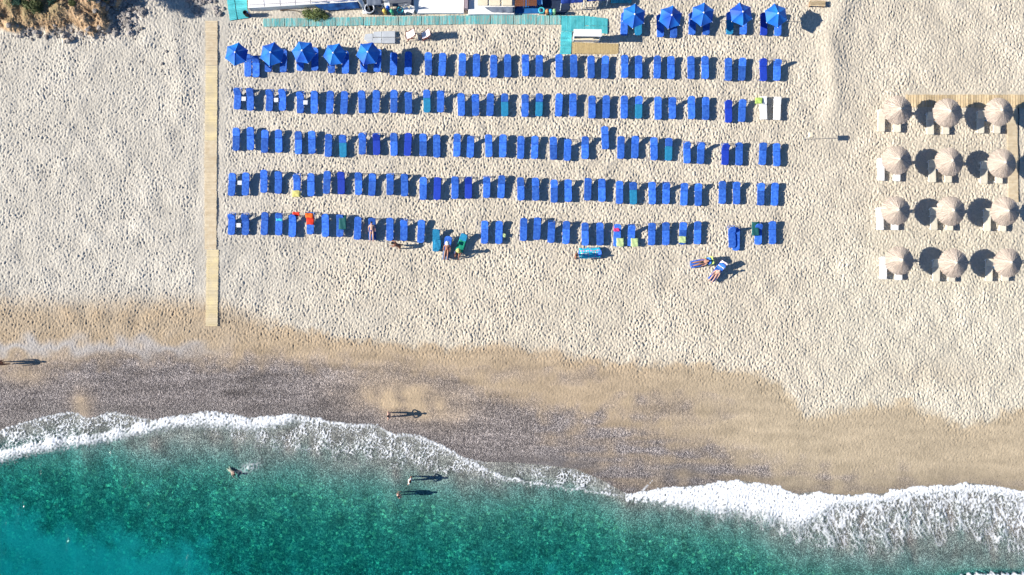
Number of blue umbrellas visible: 10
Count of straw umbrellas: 12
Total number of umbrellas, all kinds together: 22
